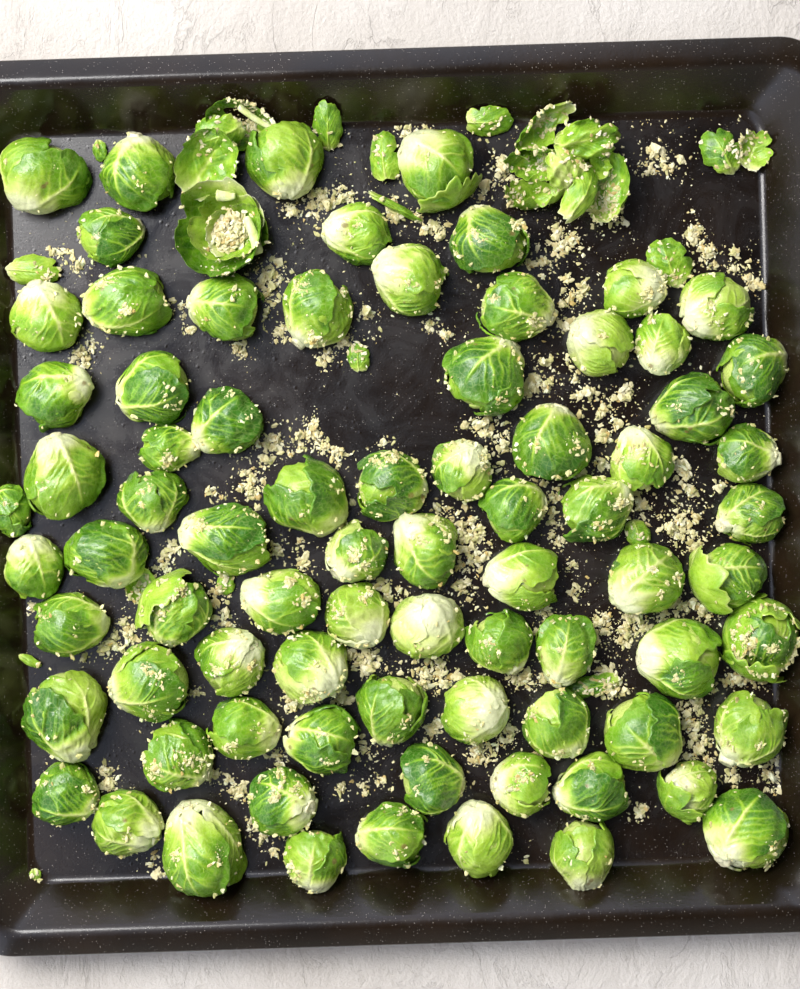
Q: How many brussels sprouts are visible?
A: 78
